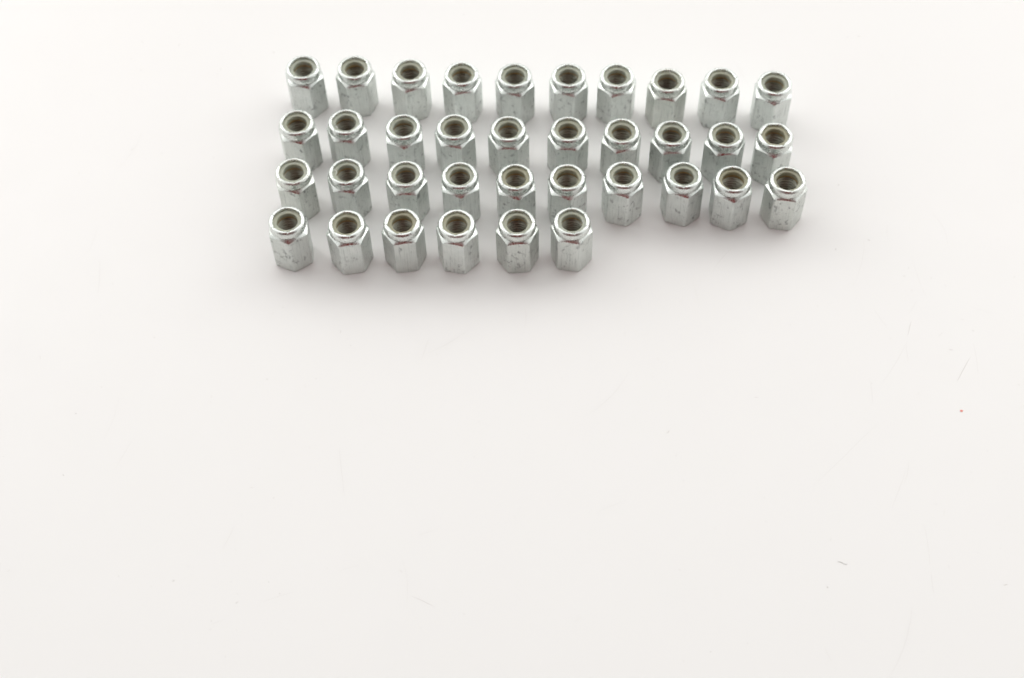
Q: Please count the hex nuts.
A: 36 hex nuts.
